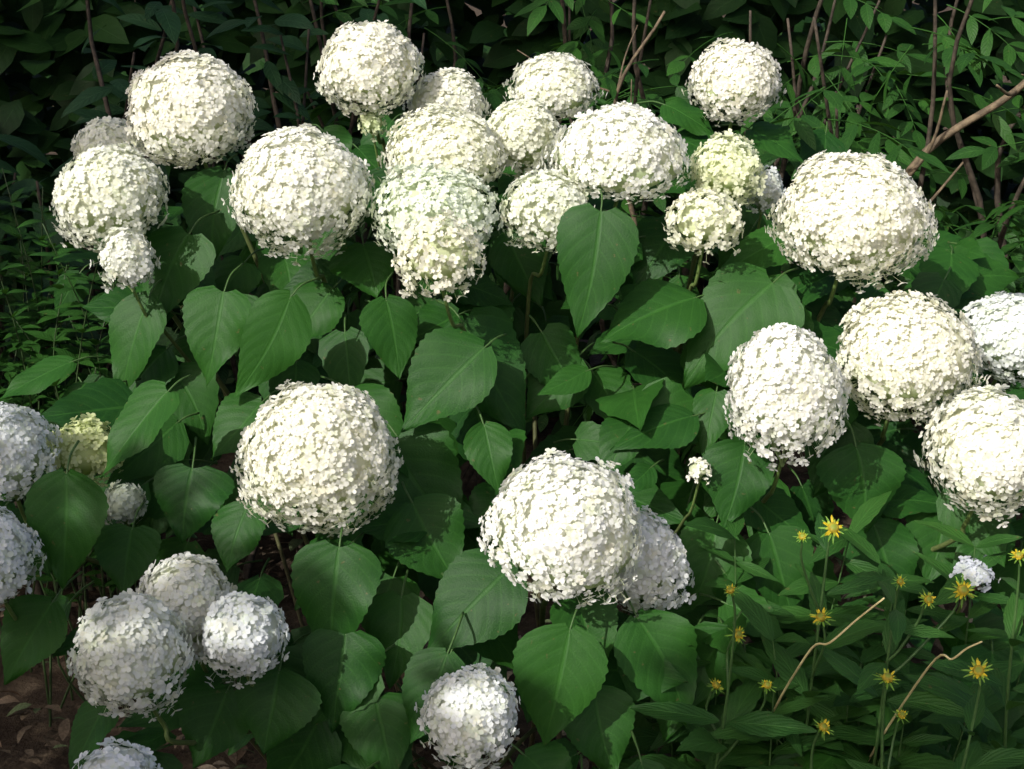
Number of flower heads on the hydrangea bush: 38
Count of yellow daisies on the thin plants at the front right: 15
